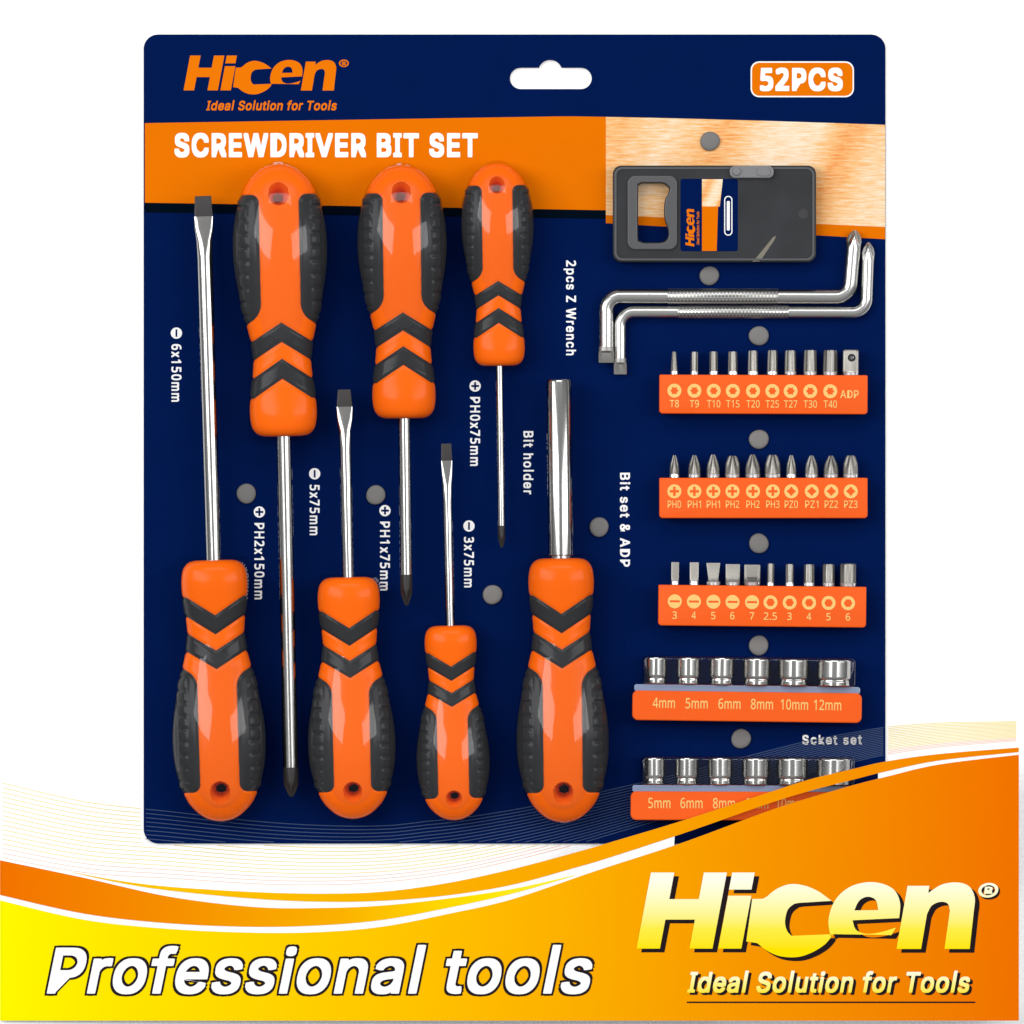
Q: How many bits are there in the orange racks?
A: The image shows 30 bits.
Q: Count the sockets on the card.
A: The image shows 12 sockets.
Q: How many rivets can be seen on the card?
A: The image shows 11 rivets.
